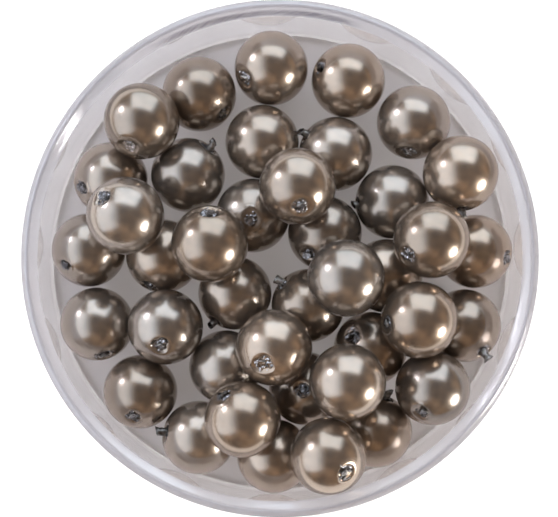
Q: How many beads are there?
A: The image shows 40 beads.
